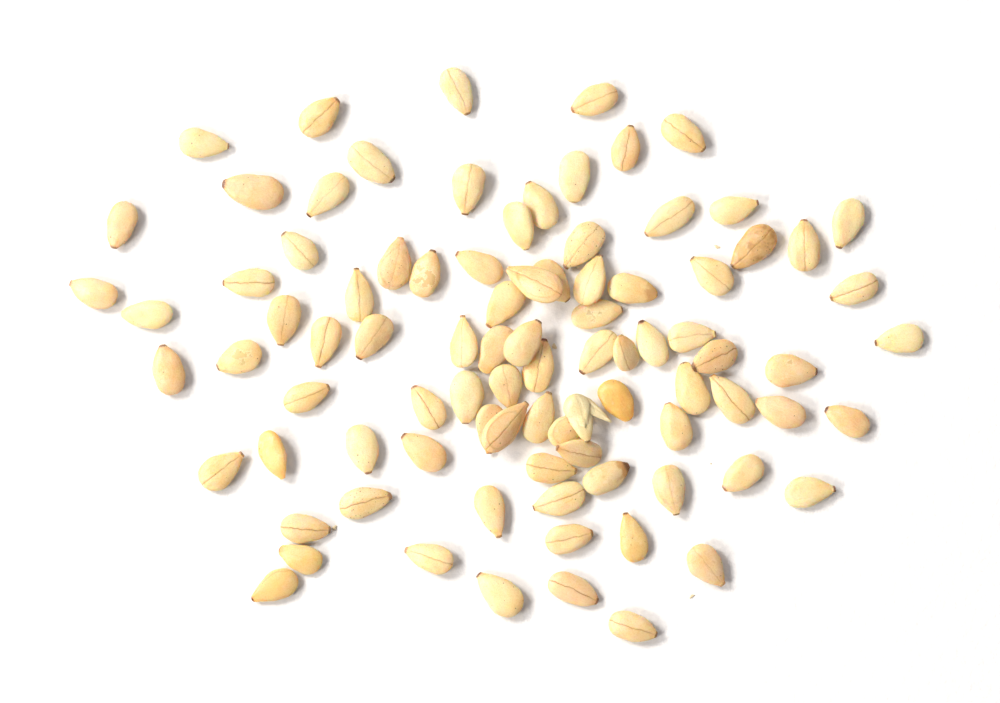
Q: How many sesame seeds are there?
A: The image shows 90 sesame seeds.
